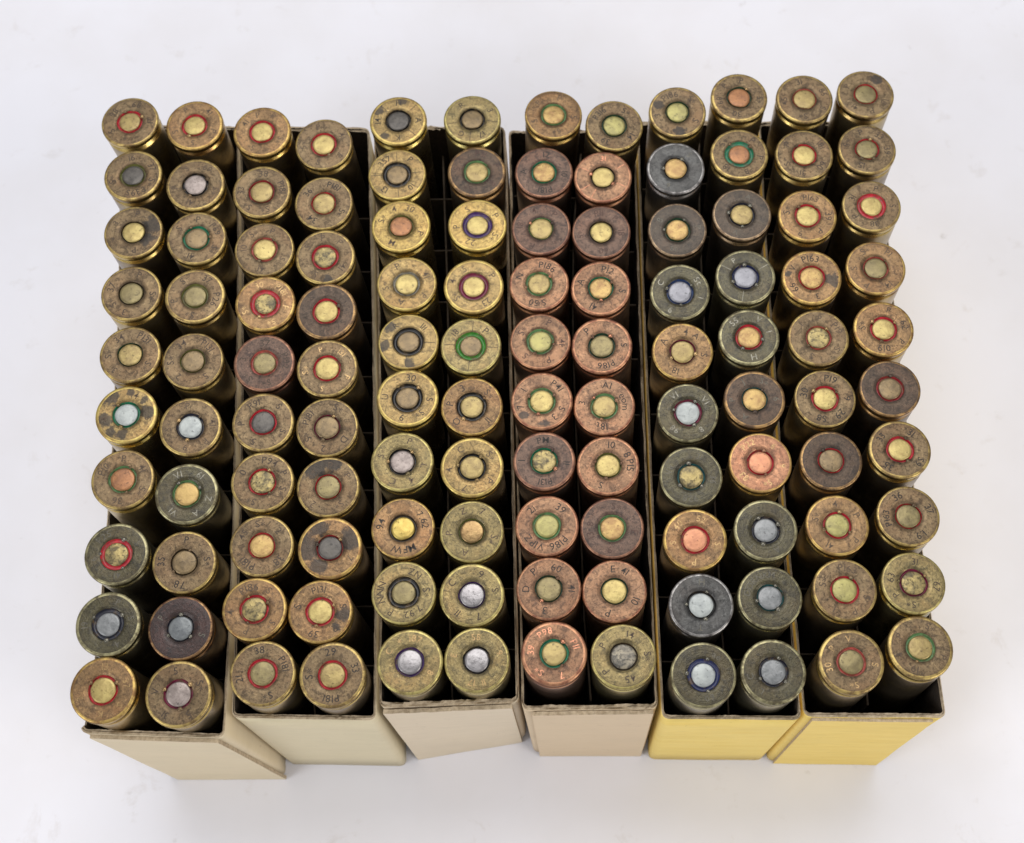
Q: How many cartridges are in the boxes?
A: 120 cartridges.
